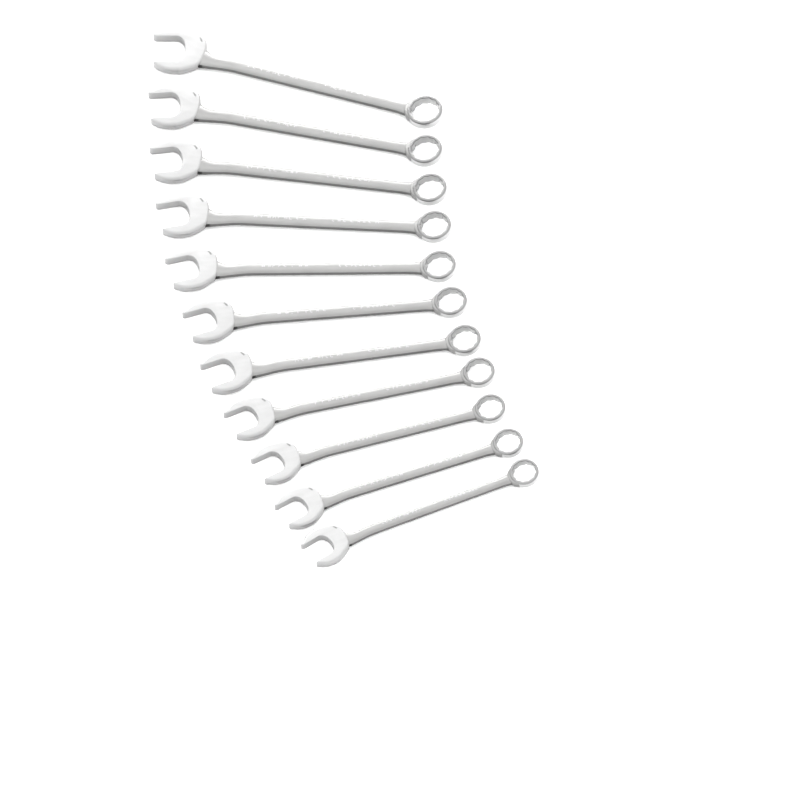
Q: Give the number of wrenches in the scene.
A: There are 11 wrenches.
